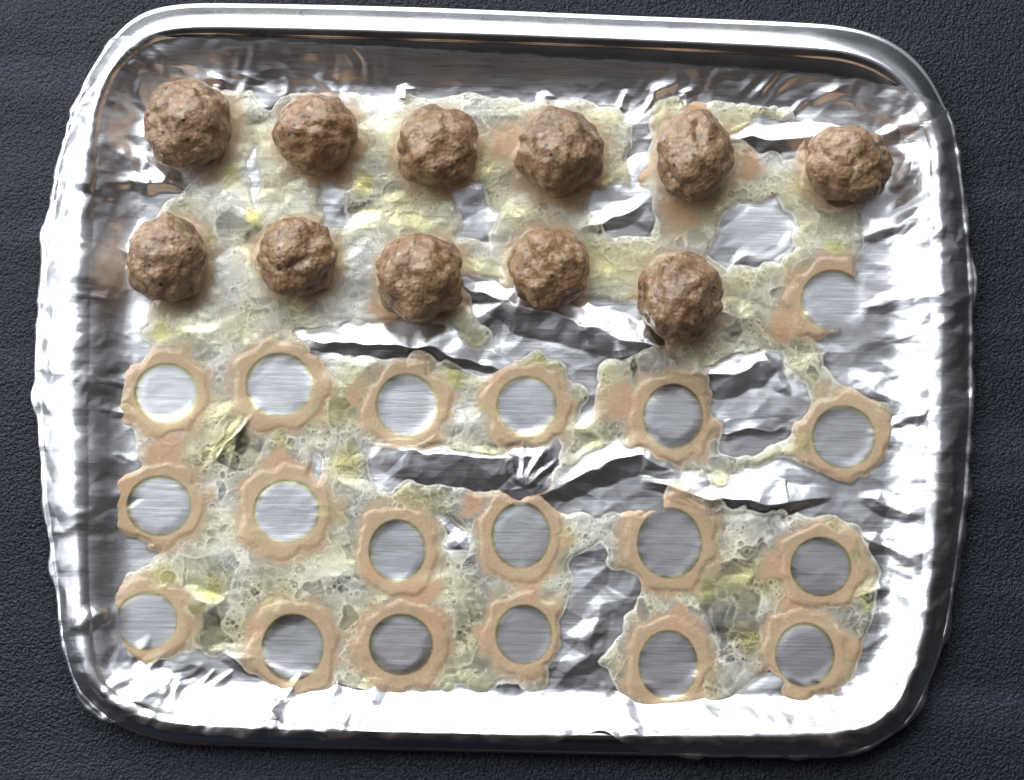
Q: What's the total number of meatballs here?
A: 11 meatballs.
